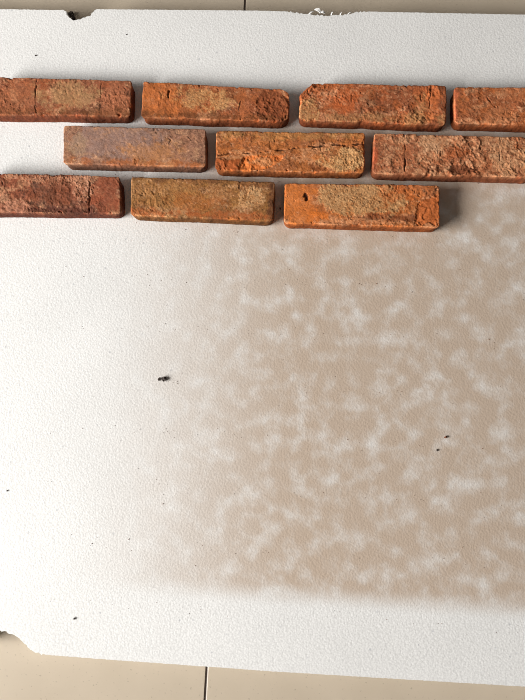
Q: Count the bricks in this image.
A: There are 10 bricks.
